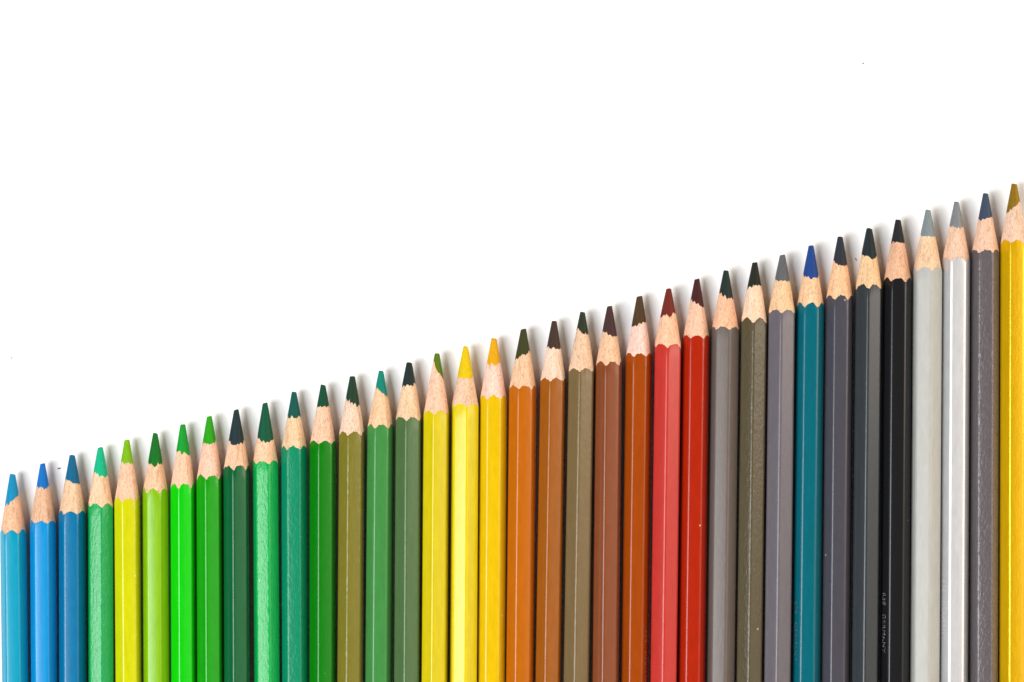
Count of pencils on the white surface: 36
